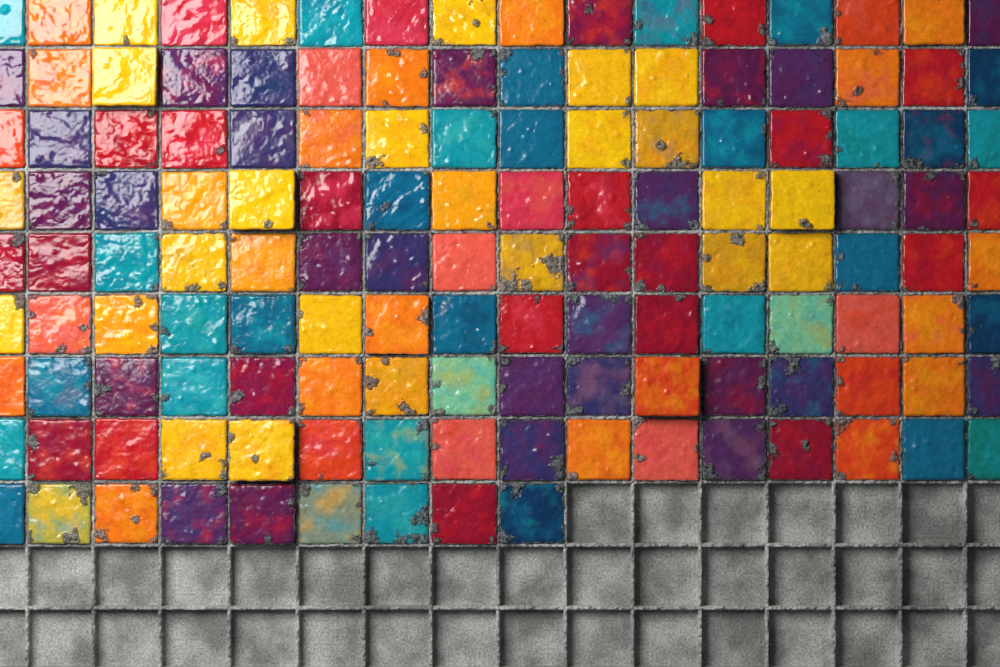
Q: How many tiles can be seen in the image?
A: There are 137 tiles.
